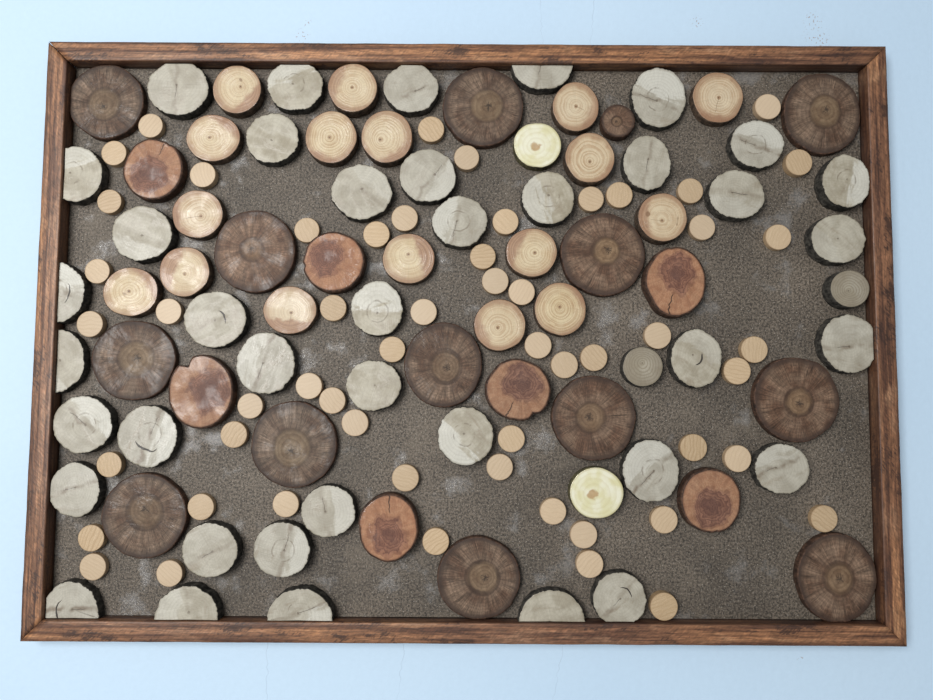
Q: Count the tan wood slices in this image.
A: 17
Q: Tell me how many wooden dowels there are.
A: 55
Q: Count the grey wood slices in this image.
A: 41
